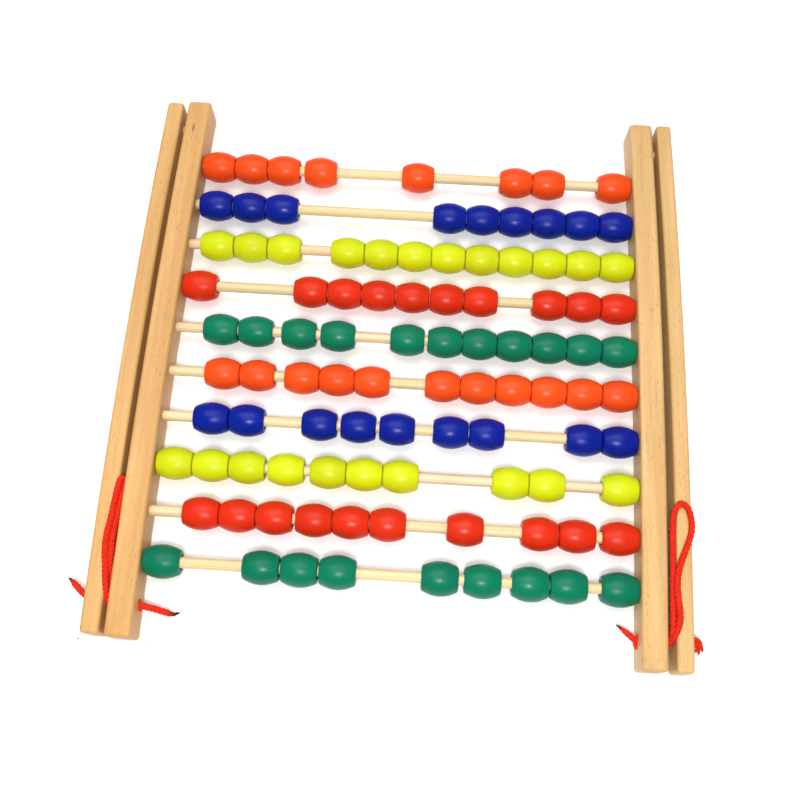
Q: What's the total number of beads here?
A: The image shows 99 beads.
